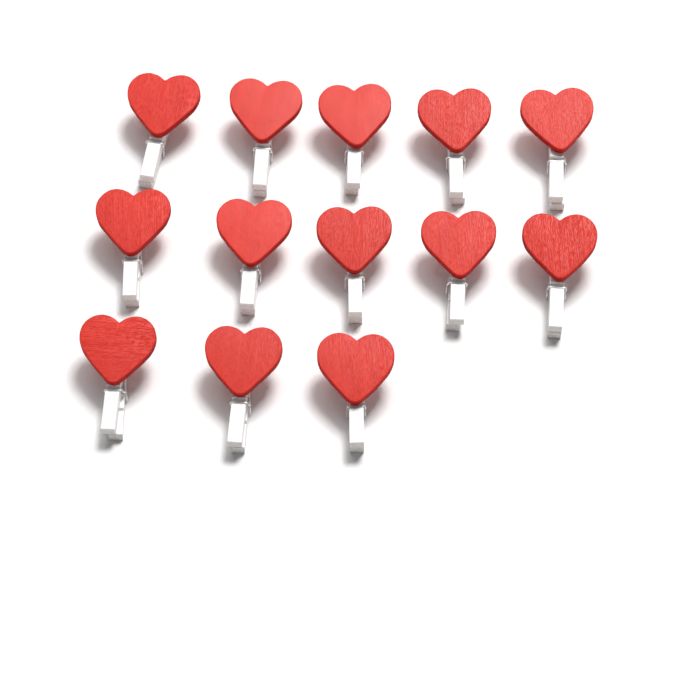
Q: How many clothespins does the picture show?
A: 13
